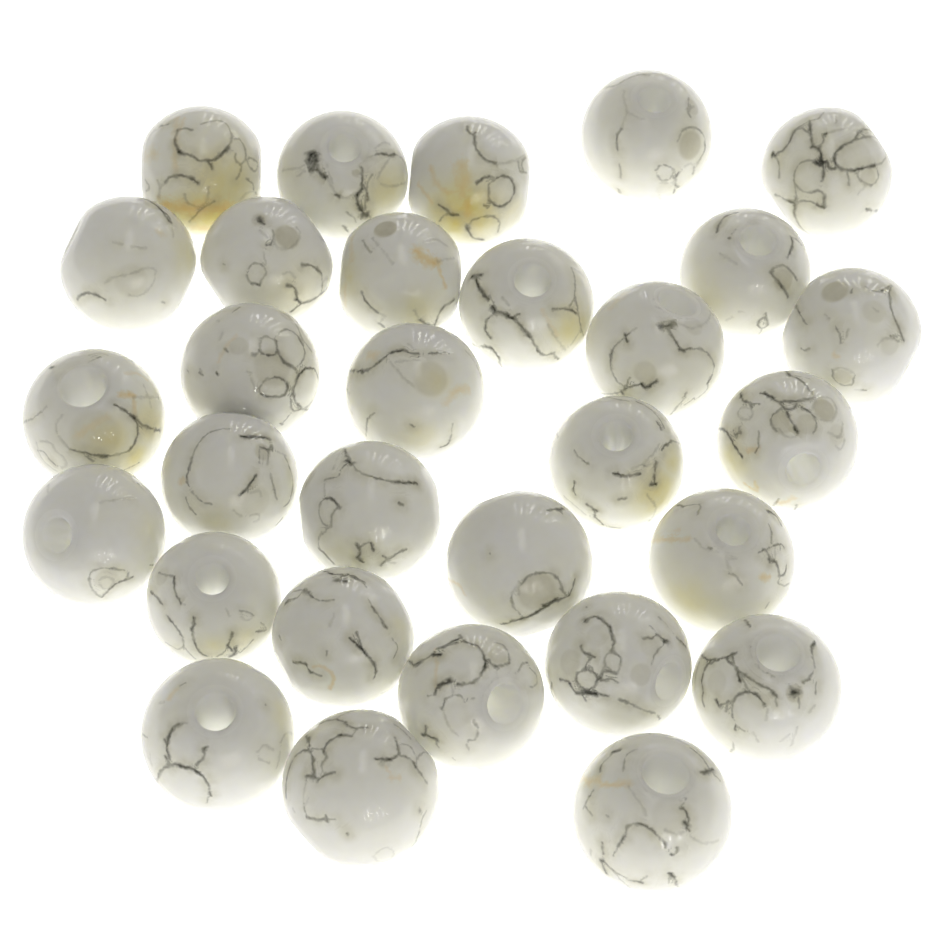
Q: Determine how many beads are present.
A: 30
